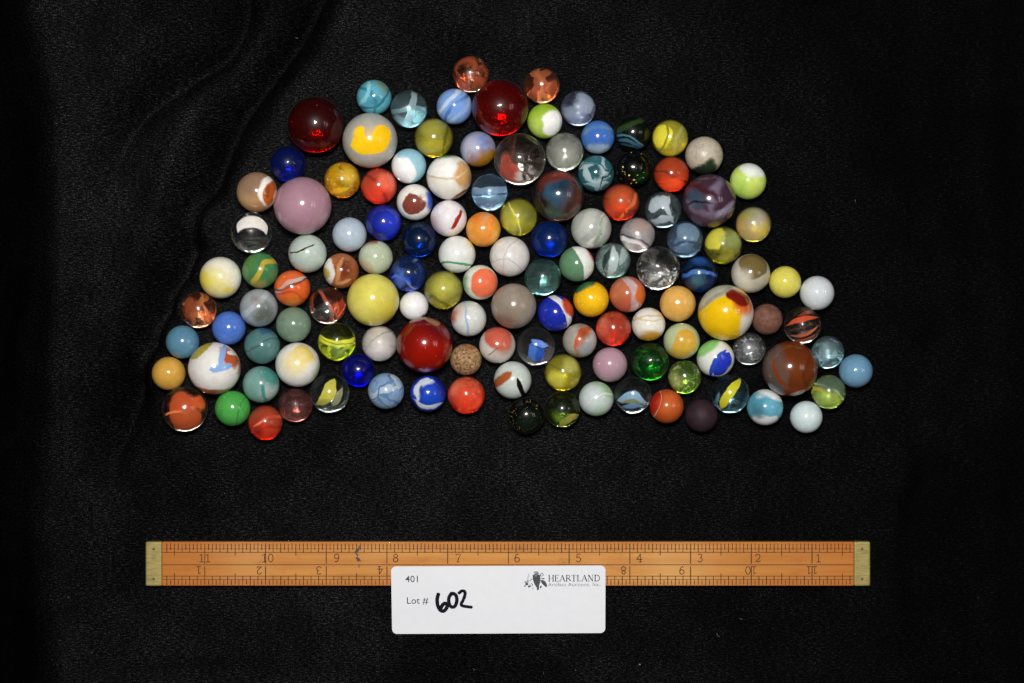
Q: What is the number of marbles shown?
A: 128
